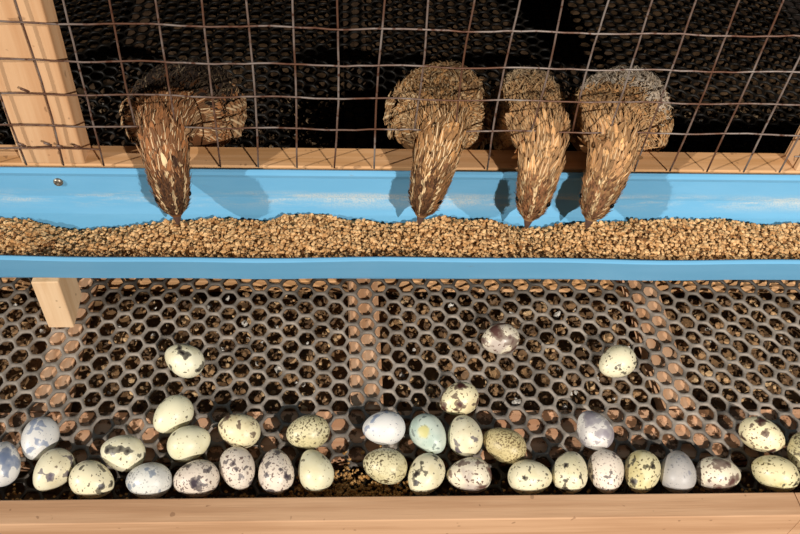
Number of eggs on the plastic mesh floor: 35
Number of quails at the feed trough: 4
